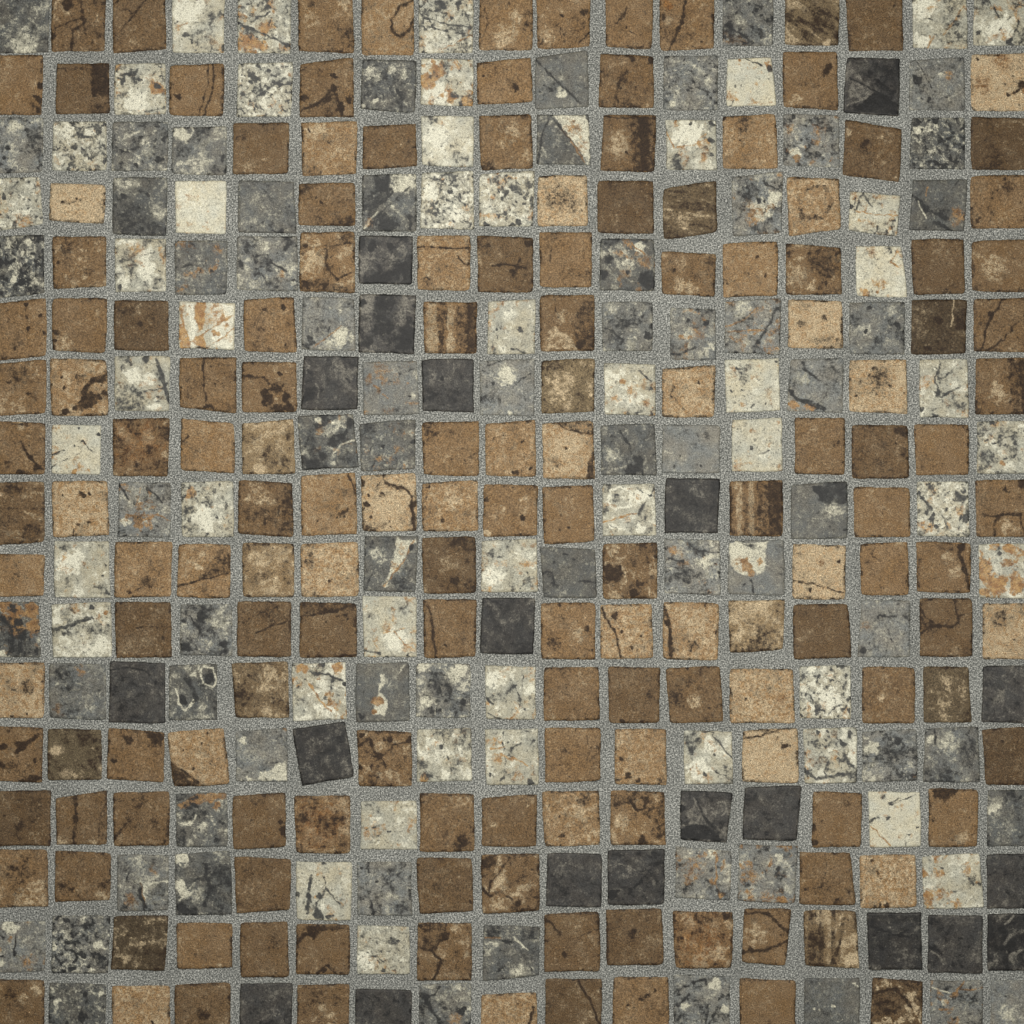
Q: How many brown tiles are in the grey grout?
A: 156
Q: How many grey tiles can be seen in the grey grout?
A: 65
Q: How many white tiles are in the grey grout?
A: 48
